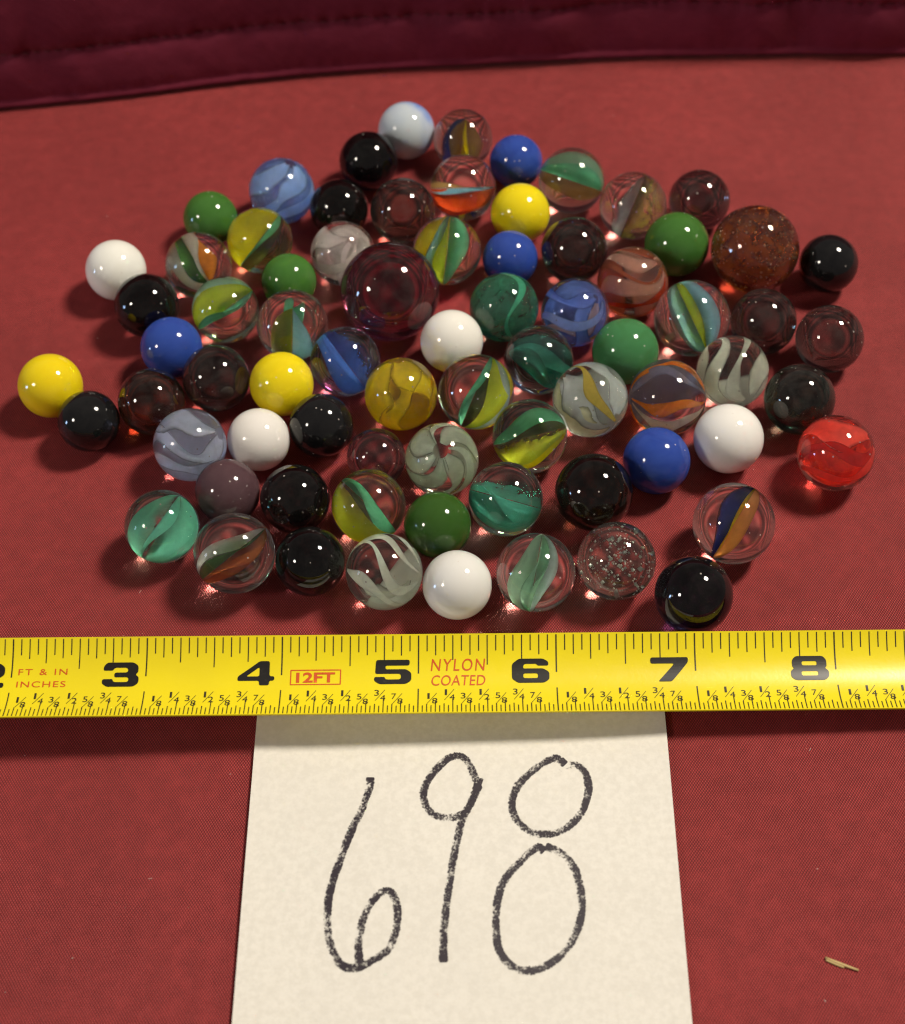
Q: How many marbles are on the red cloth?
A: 74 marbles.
